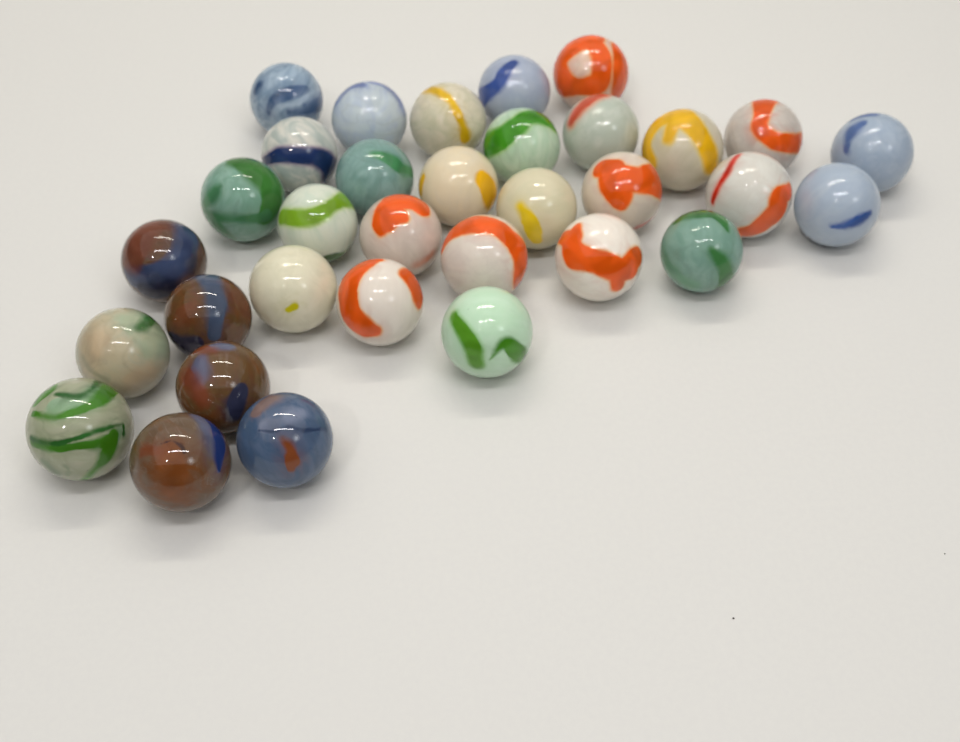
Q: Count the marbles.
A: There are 33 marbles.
